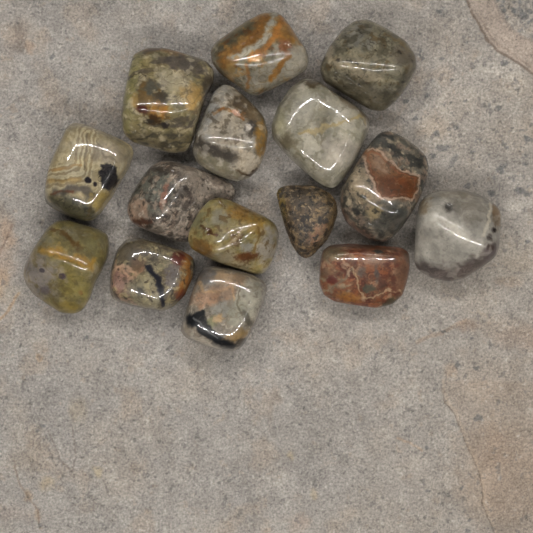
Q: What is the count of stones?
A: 15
